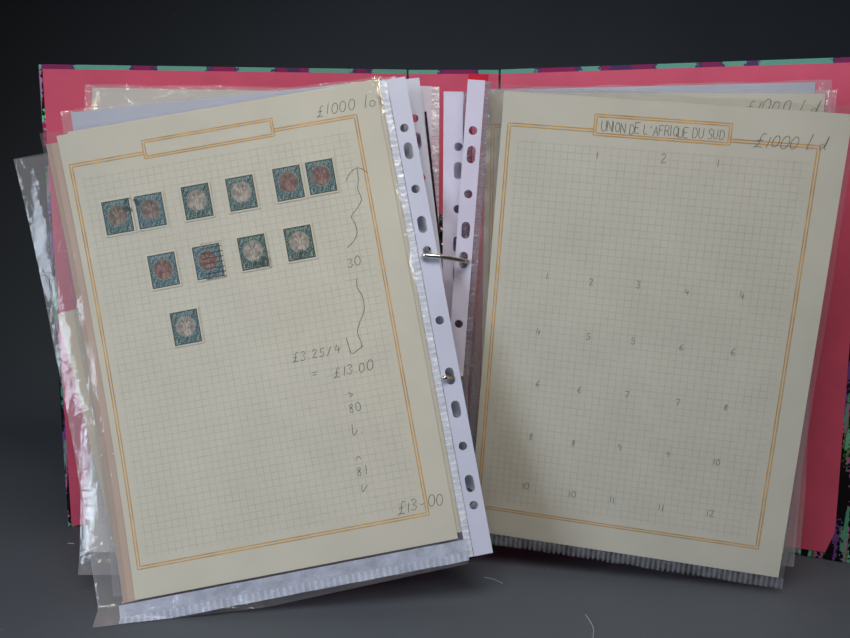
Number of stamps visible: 11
